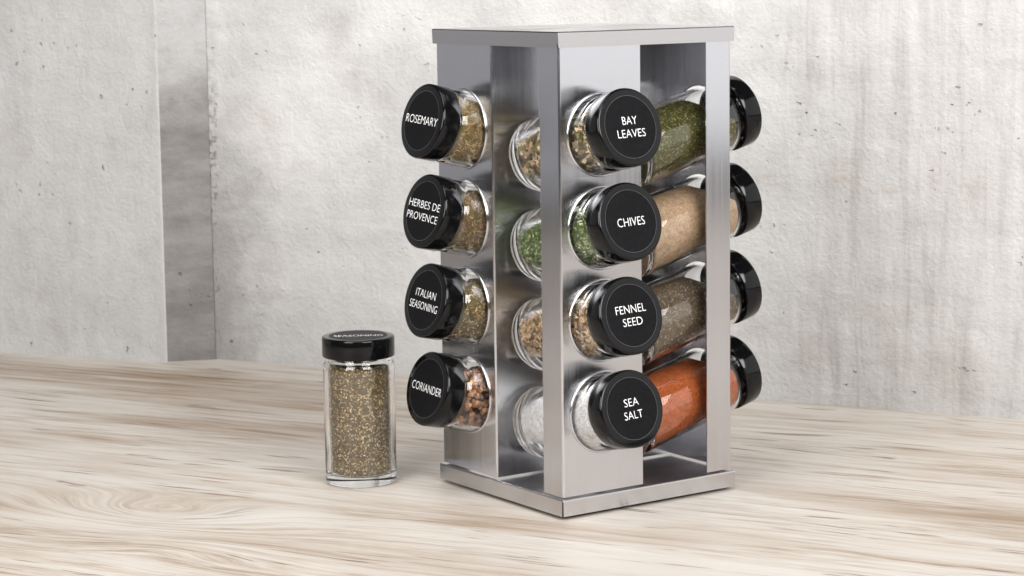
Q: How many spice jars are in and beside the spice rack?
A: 13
